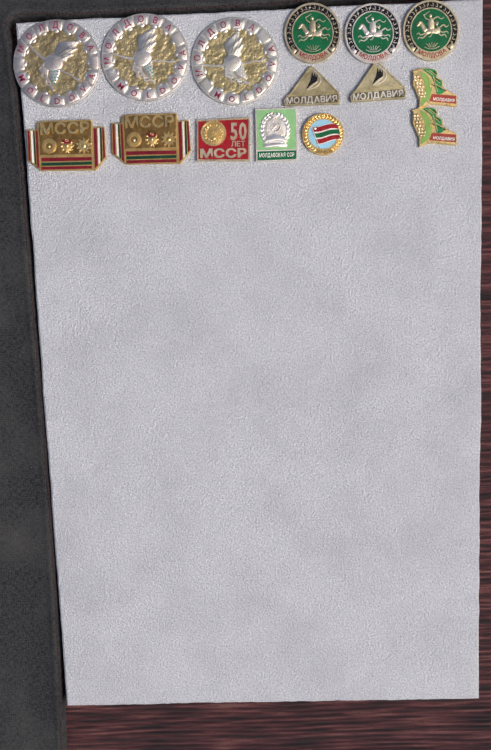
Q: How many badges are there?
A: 15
